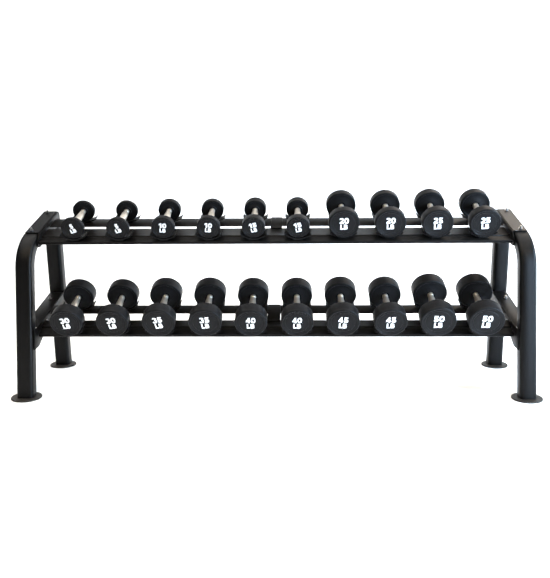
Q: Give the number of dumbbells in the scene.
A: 20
